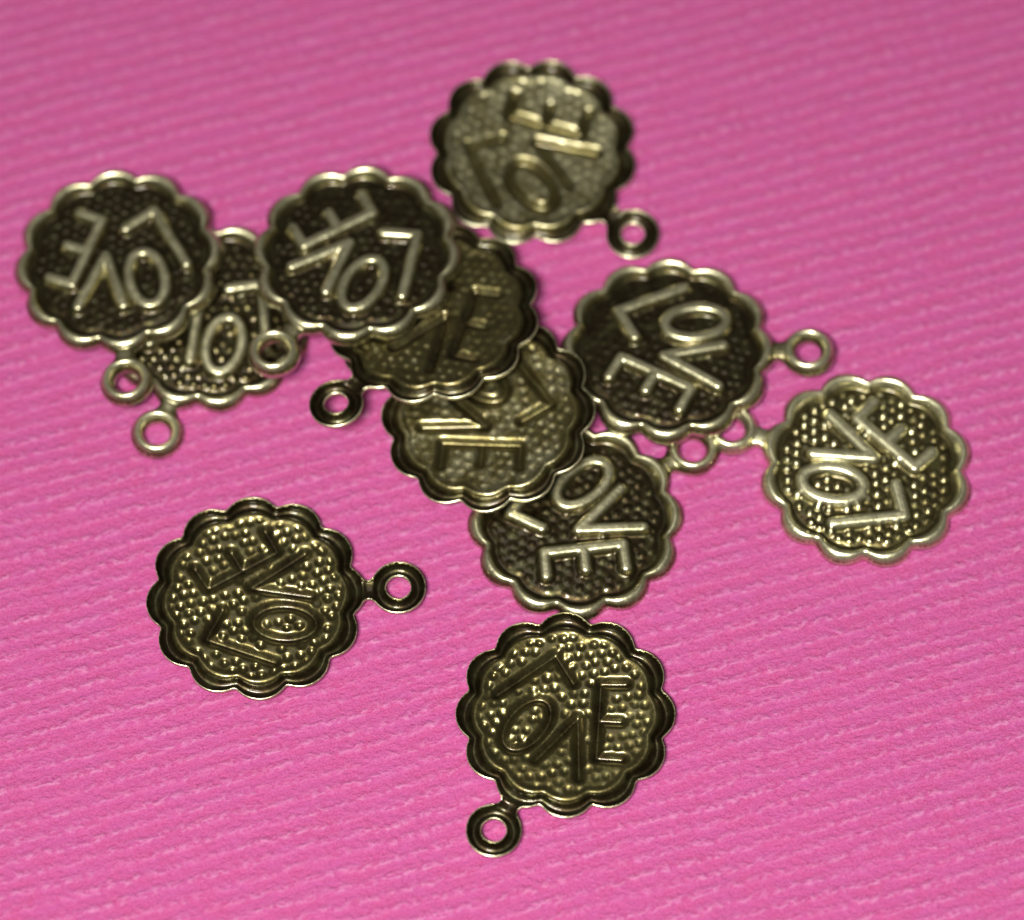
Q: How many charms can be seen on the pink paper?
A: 11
